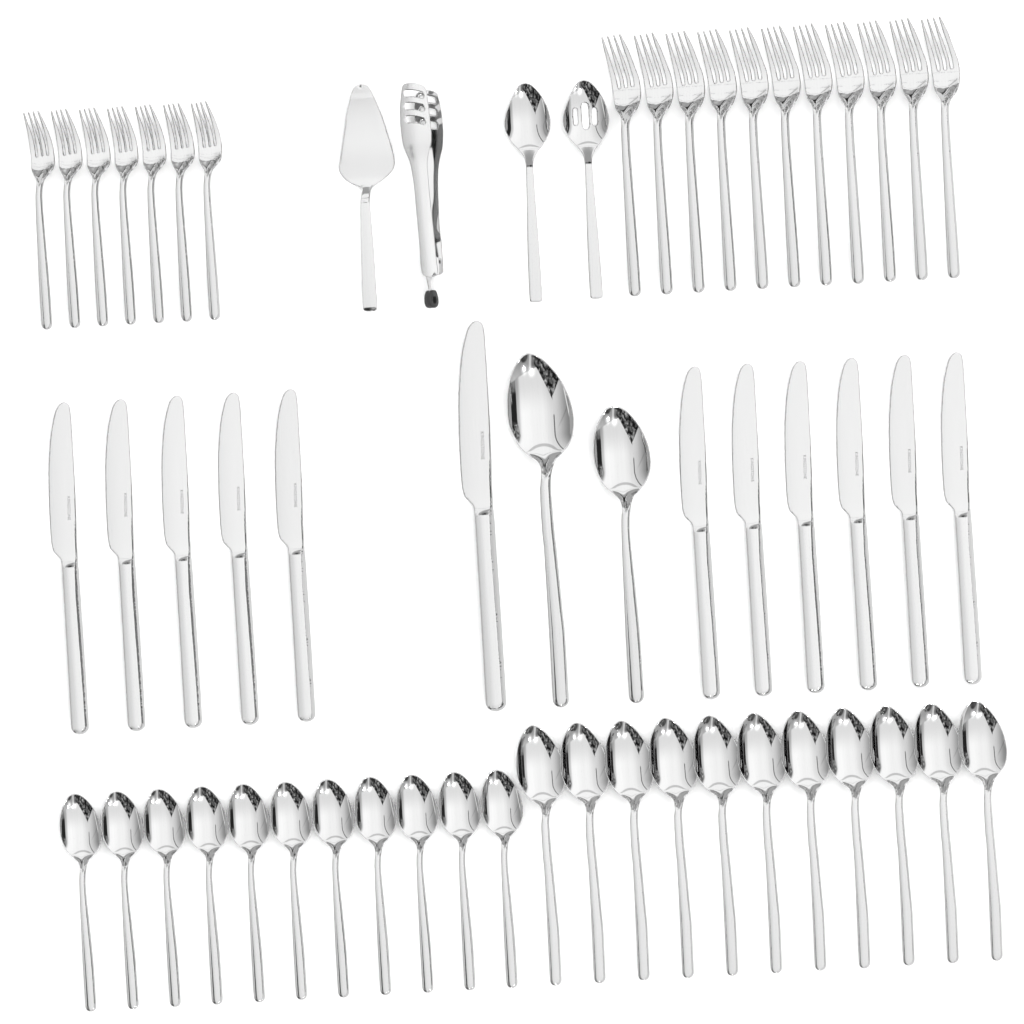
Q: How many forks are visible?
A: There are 18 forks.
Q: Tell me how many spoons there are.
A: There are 26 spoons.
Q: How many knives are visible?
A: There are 12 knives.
